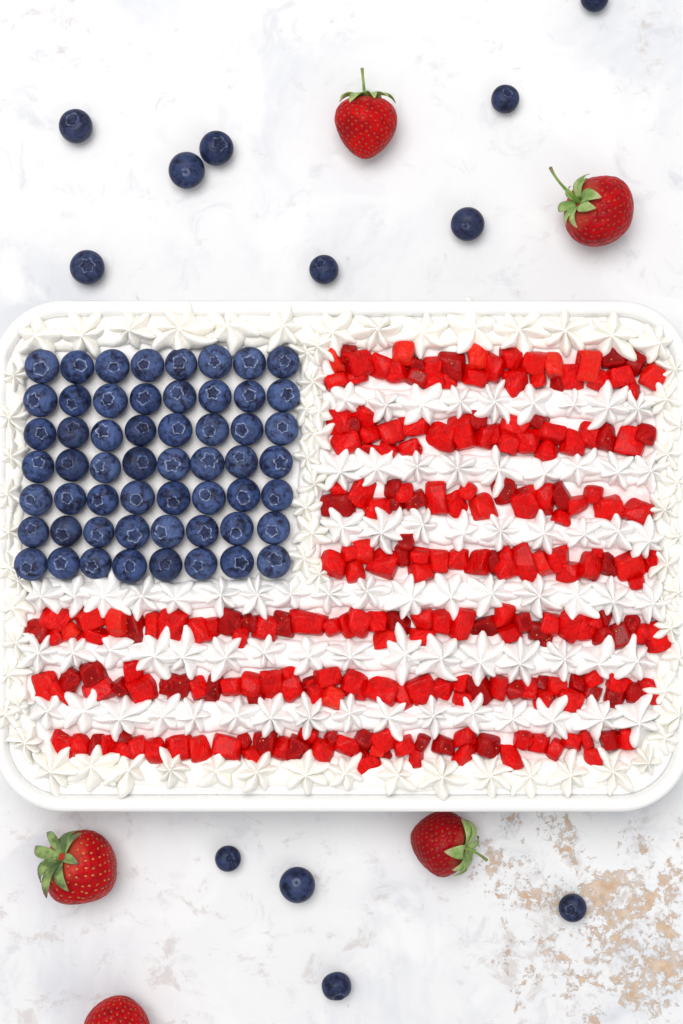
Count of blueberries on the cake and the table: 68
